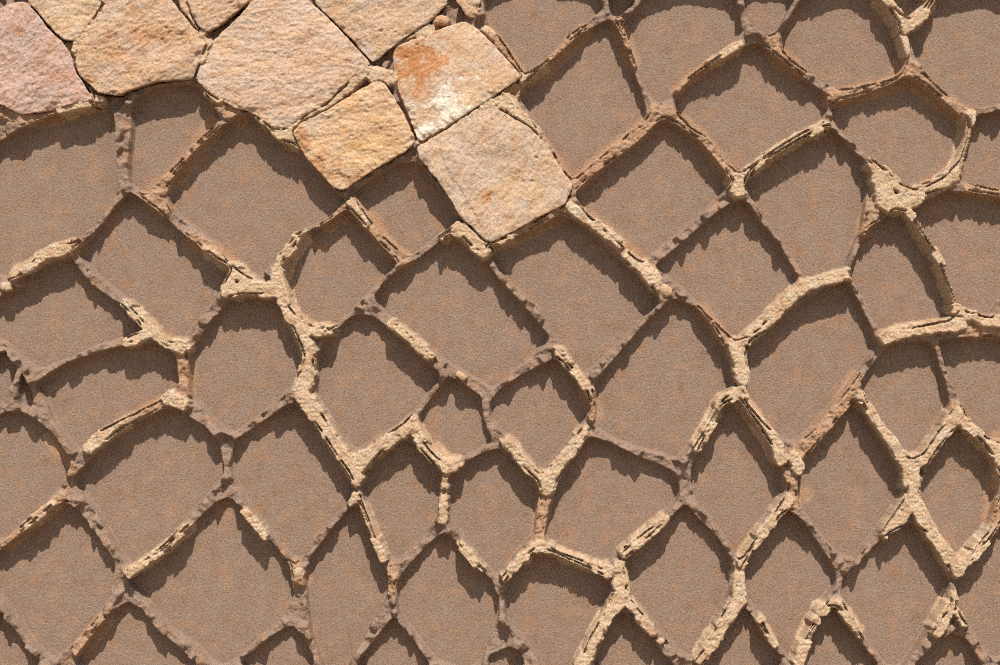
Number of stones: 10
